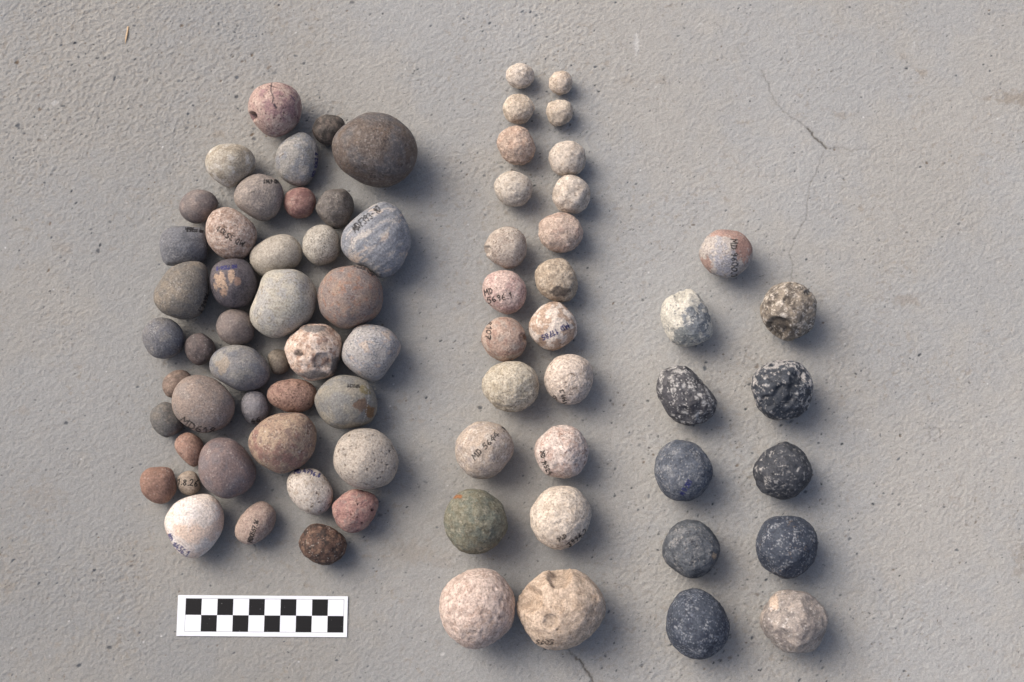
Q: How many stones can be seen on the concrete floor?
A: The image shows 75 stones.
